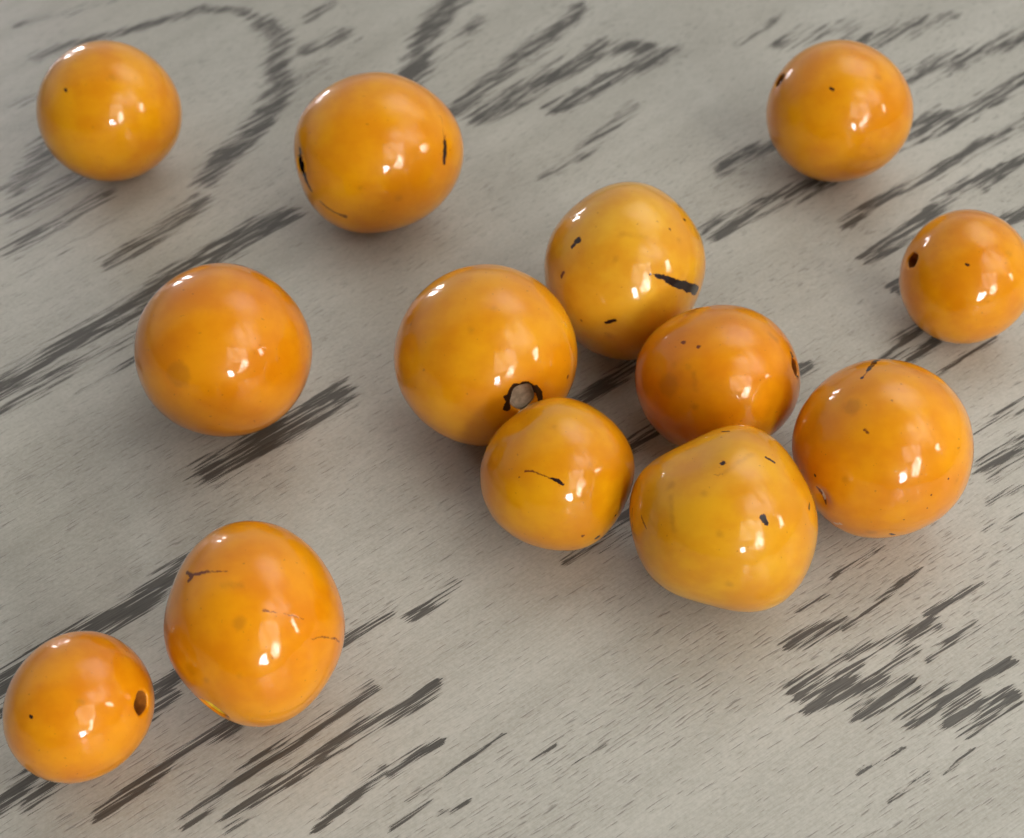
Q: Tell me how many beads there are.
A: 13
